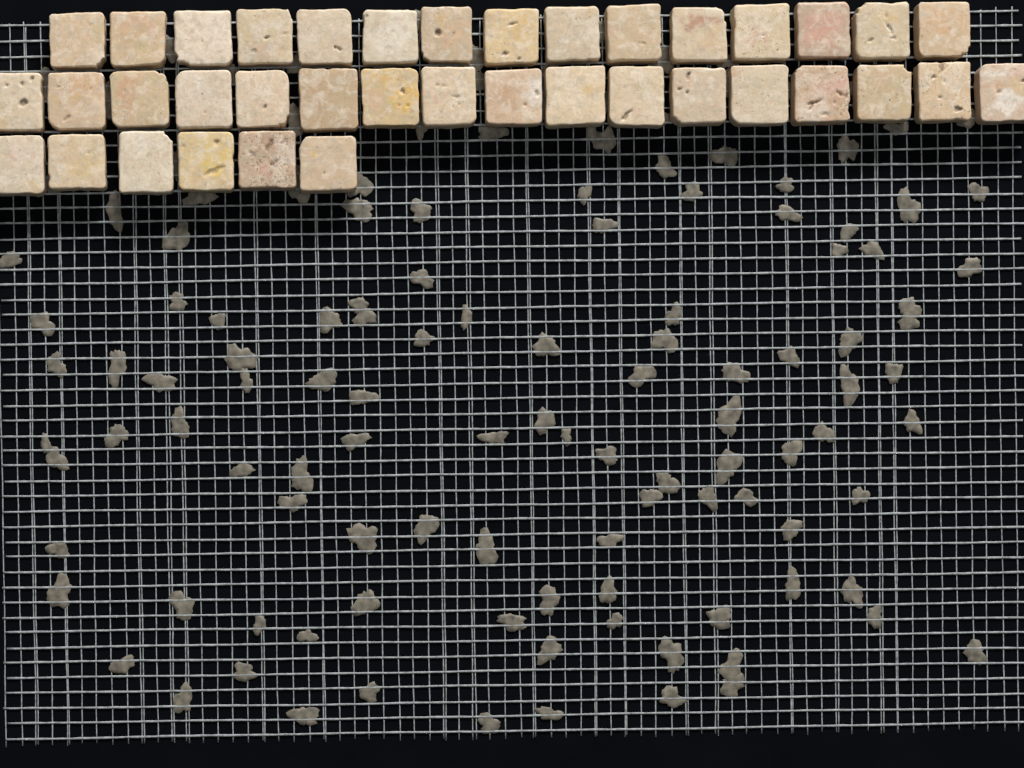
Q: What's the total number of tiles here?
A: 38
